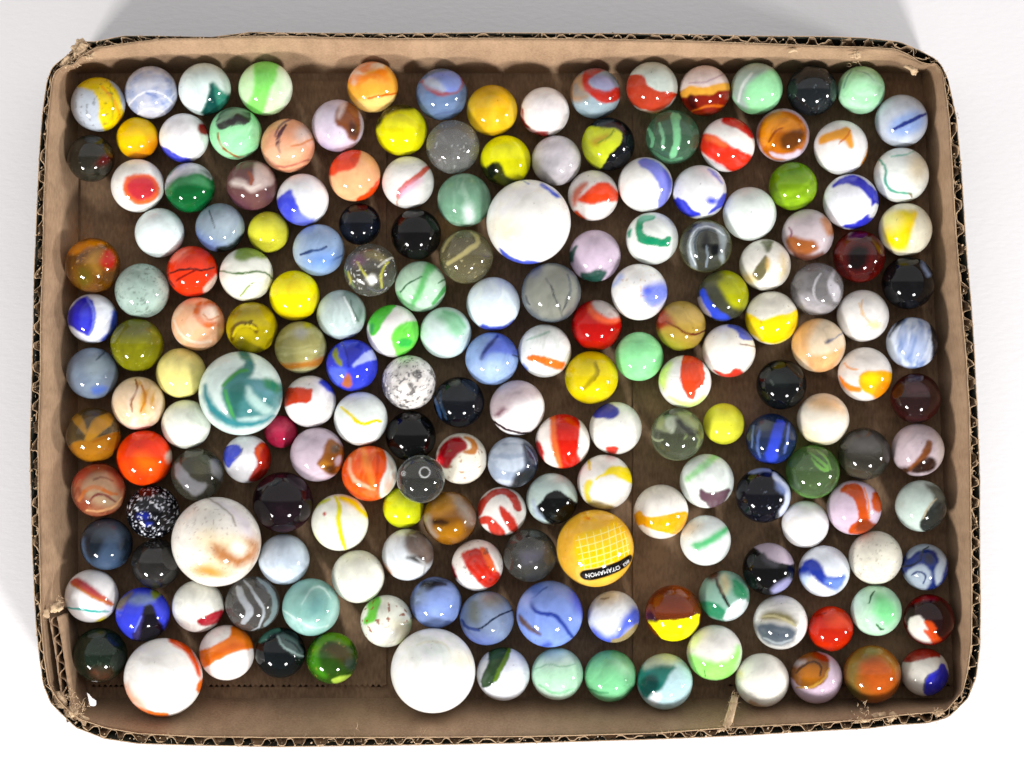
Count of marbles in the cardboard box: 186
